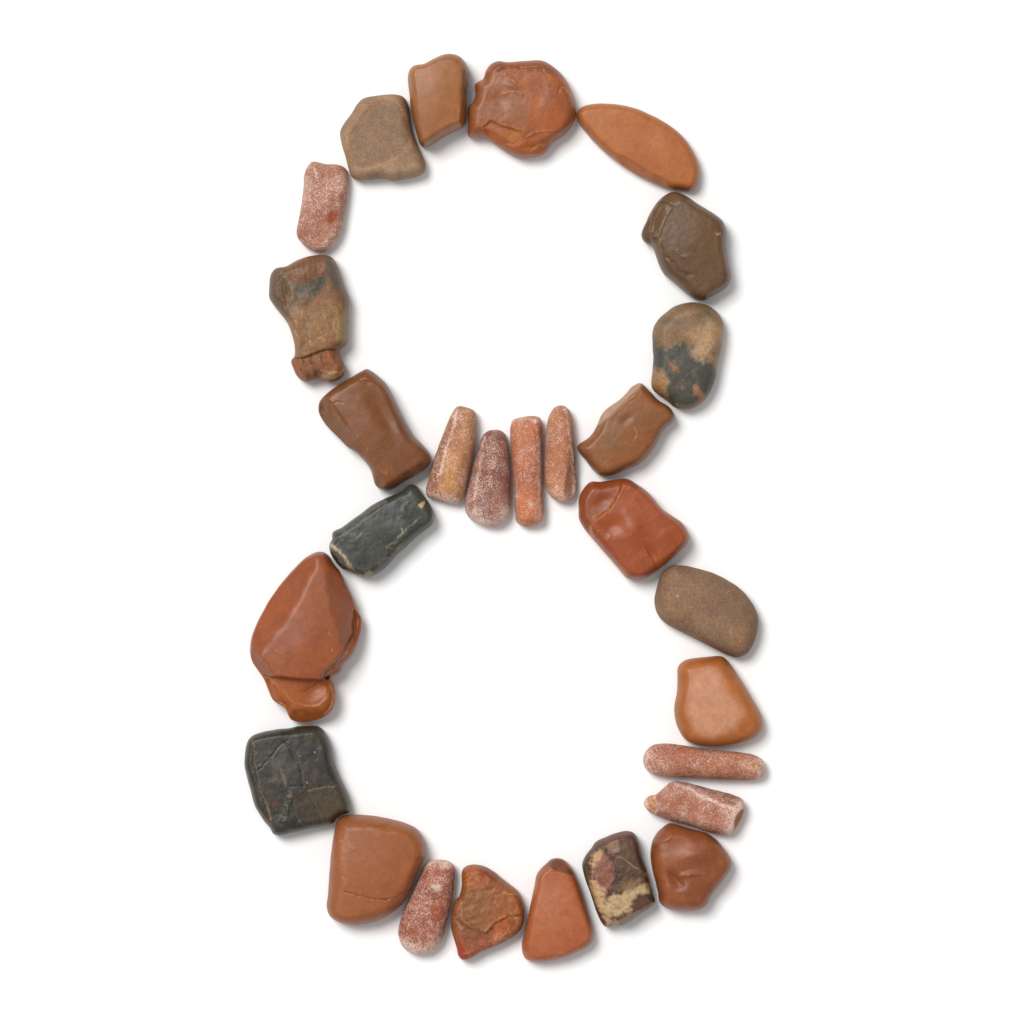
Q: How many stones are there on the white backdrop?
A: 28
